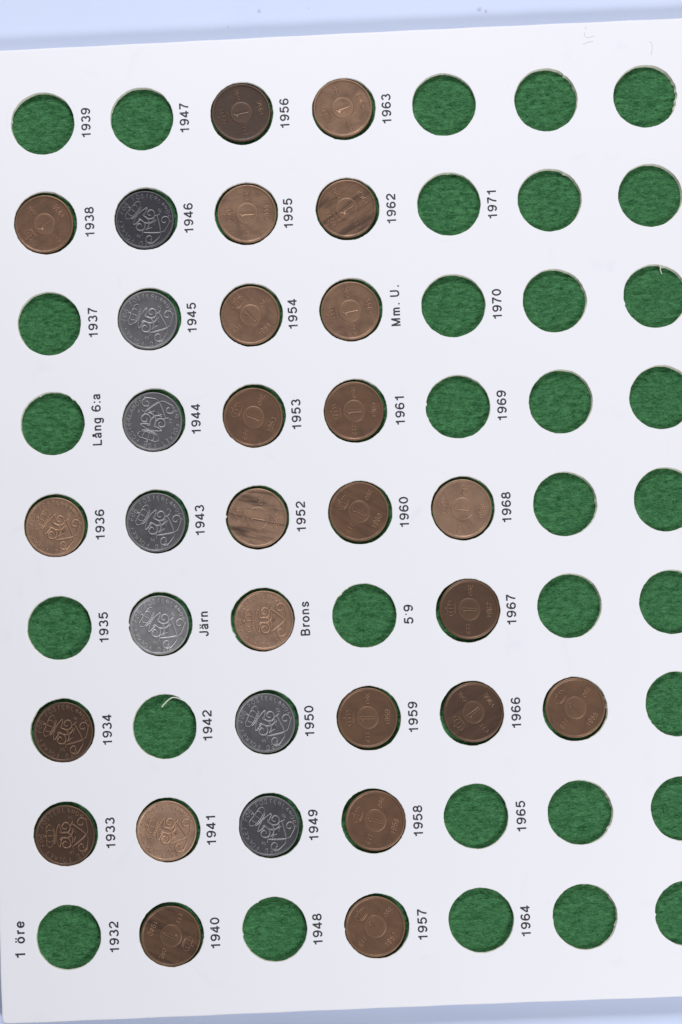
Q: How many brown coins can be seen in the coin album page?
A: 24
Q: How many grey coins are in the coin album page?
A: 7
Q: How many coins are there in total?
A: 31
